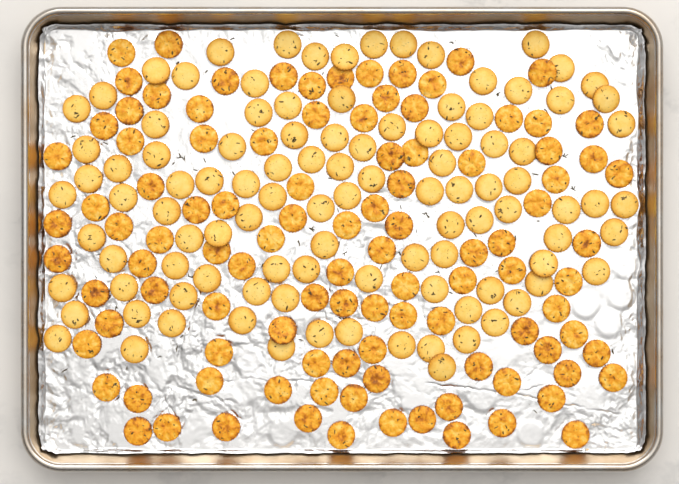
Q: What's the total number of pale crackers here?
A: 104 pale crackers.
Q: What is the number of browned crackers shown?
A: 105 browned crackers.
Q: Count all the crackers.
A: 209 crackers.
